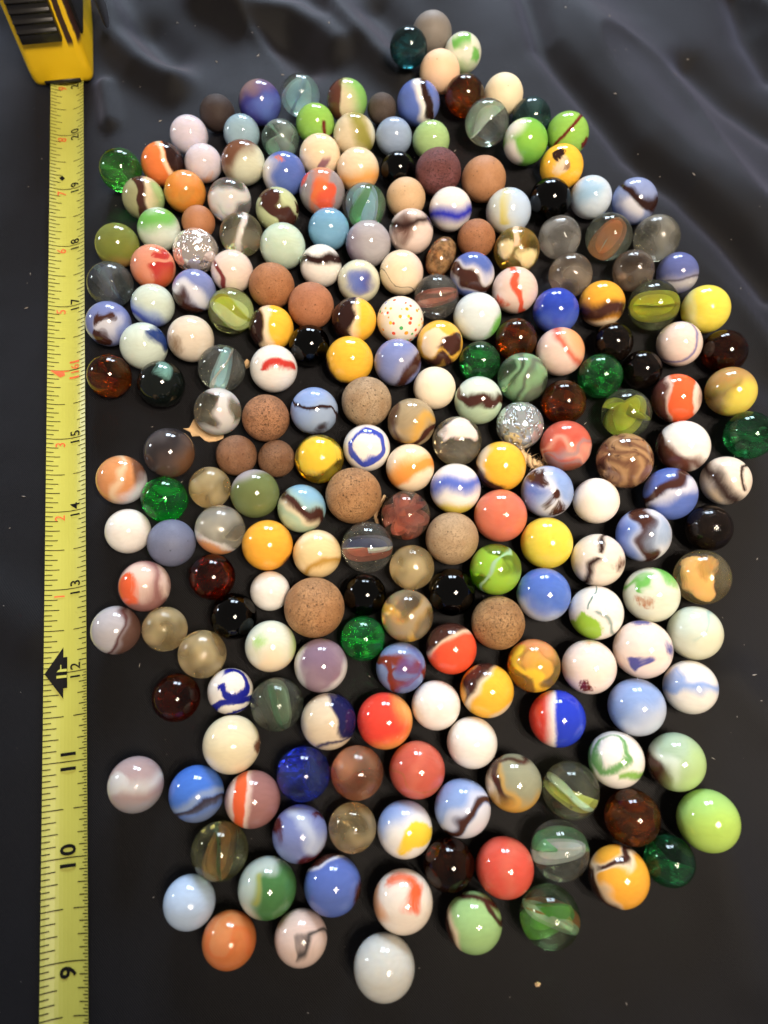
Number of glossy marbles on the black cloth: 200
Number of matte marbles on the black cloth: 23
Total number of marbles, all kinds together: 223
